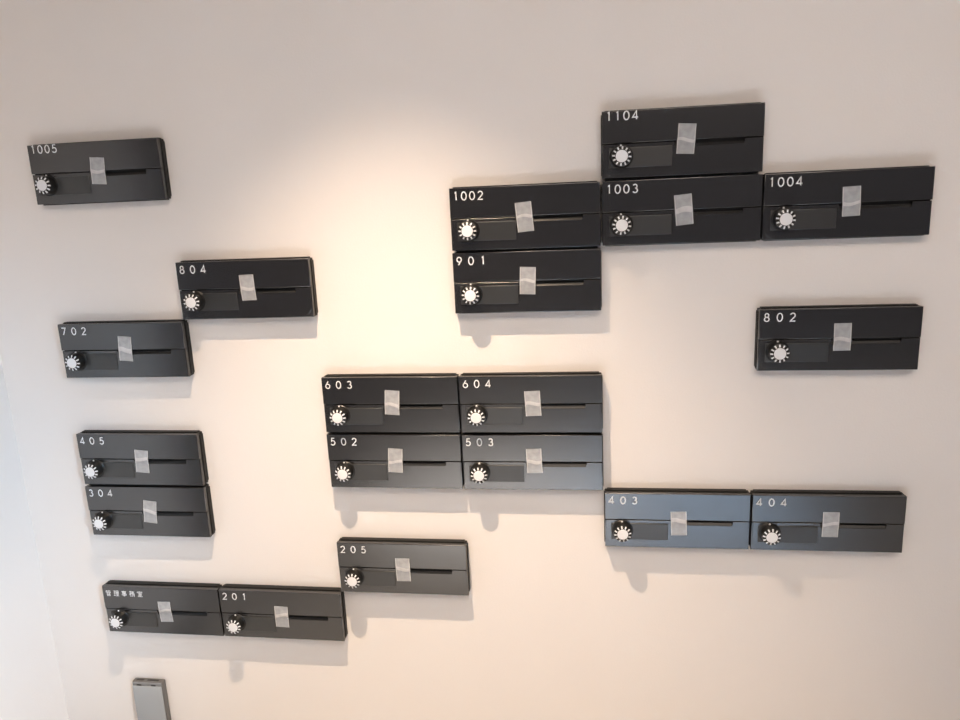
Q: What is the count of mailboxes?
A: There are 20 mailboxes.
